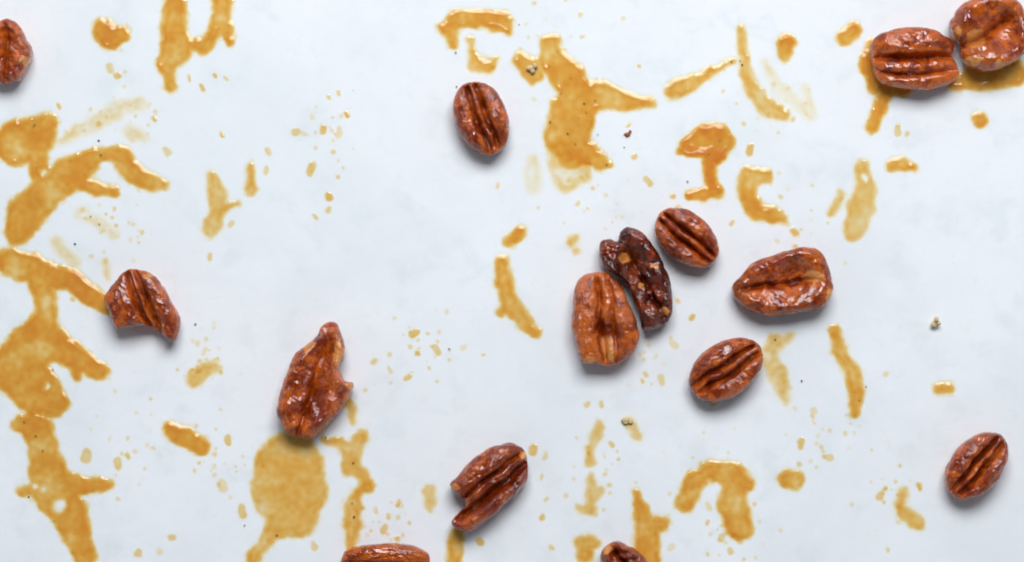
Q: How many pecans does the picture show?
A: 15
